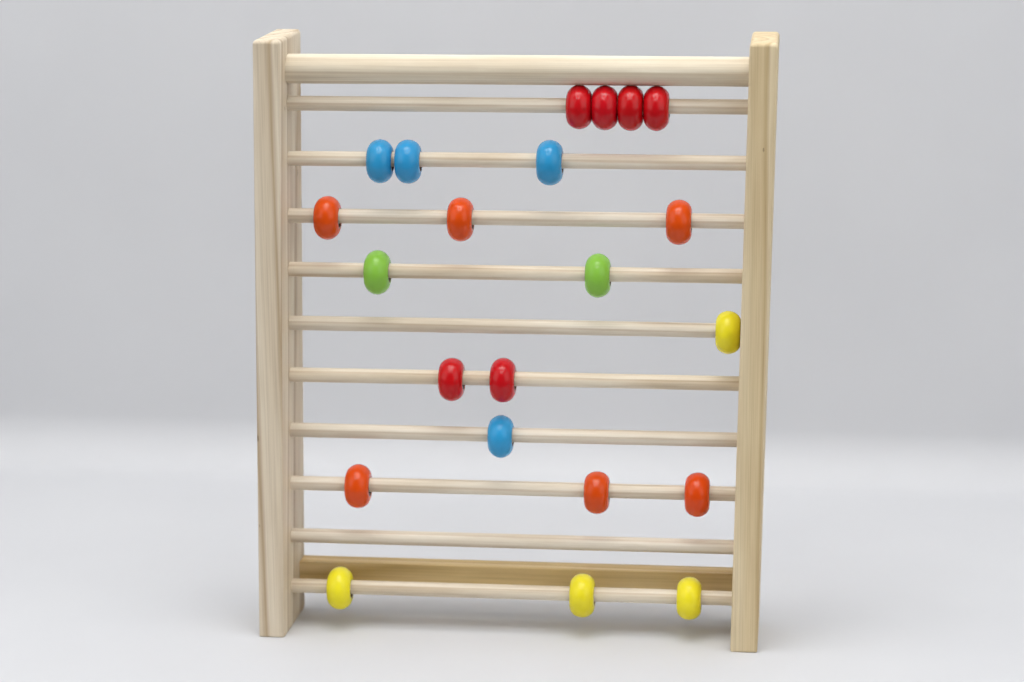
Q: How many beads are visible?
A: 22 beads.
